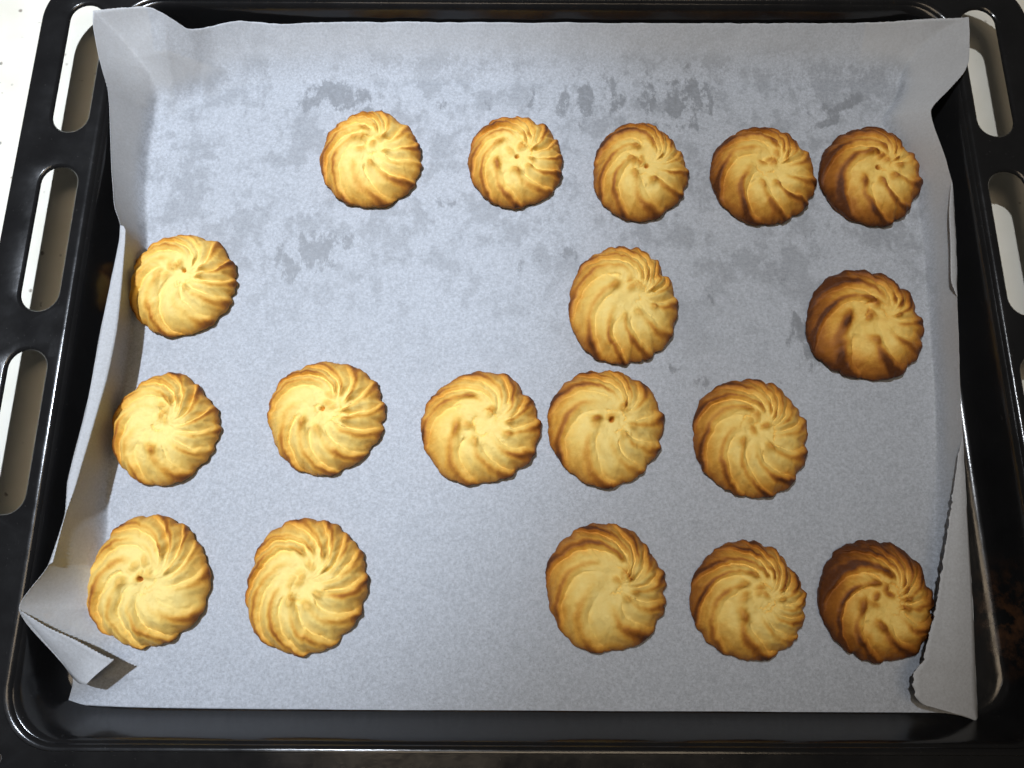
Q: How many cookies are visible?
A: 18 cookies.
